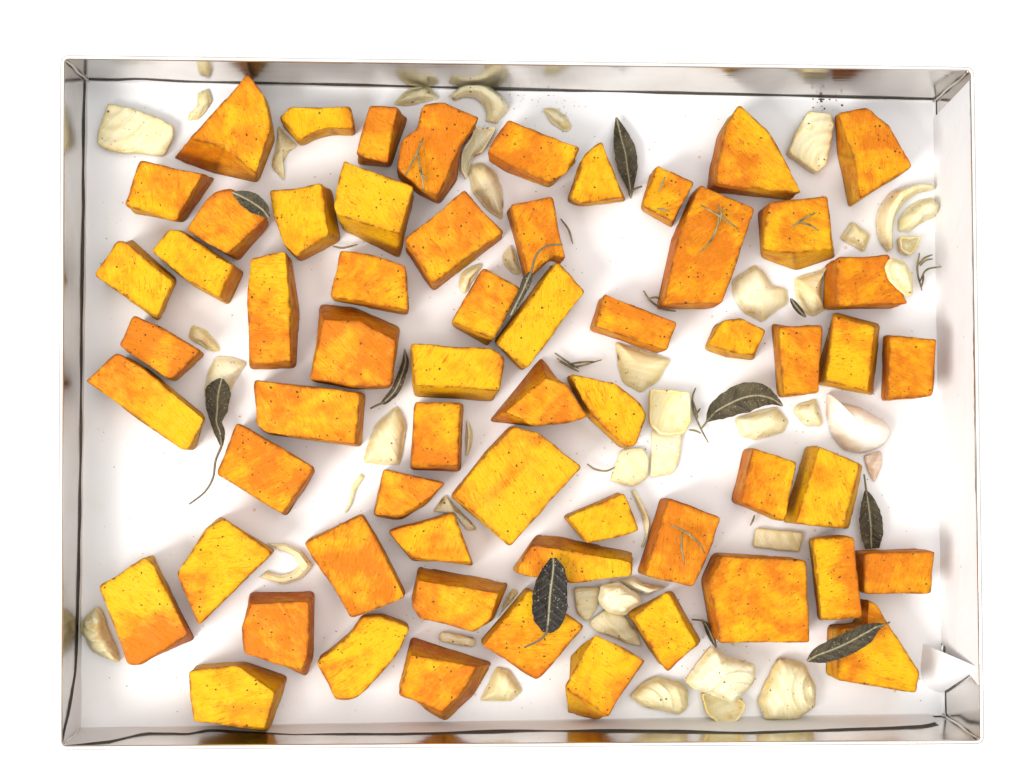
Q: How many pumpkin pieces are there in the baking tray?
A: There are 61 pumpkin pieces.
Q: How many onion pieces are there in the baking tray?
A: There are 45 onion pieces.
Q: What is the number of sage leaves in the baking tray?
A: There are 11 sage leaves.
